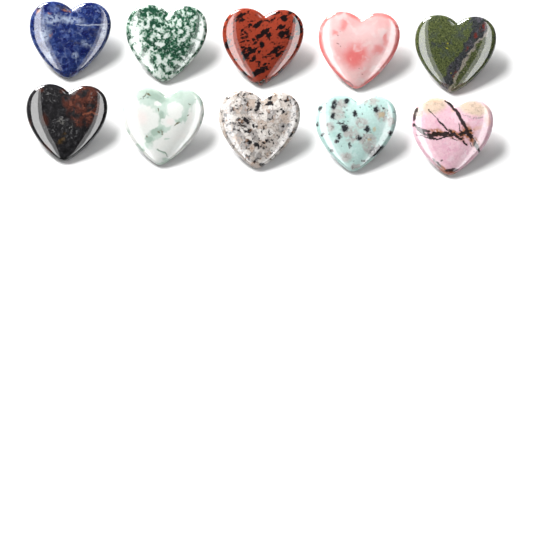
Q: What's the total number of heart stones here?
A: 10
